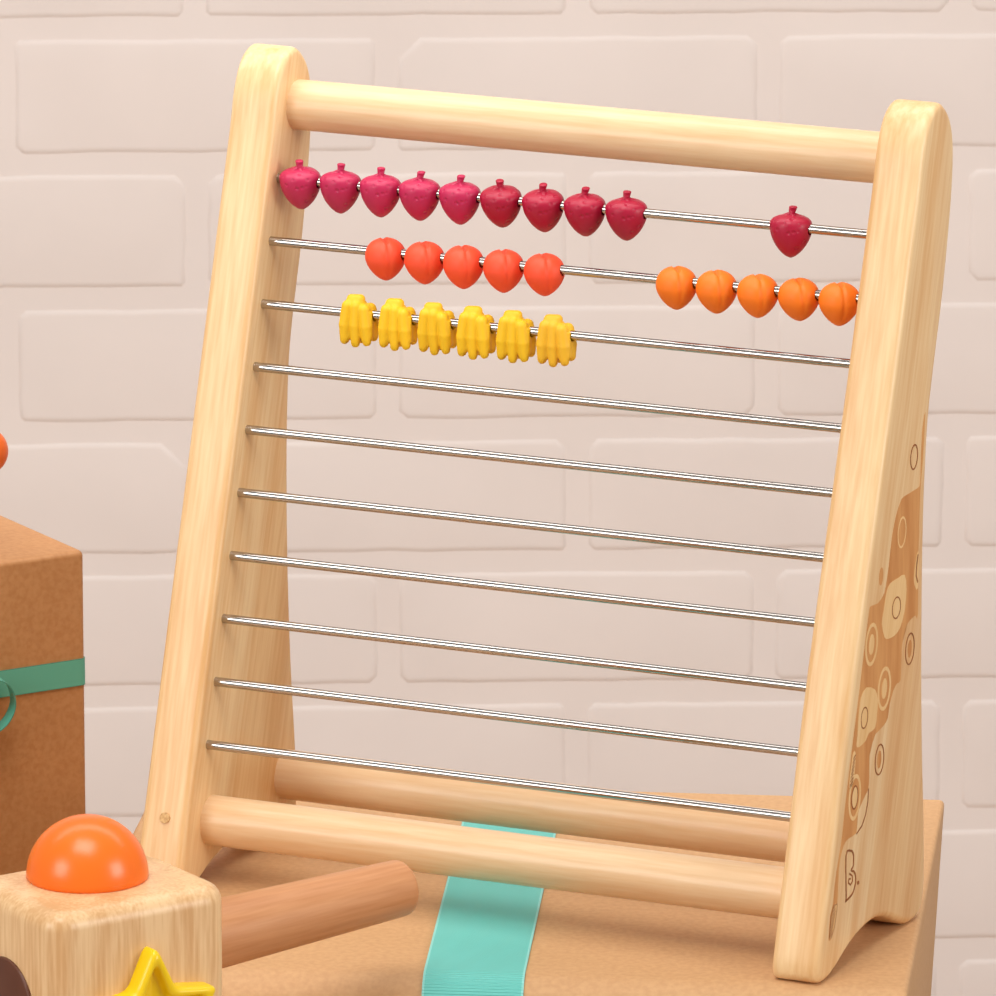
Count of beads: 26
